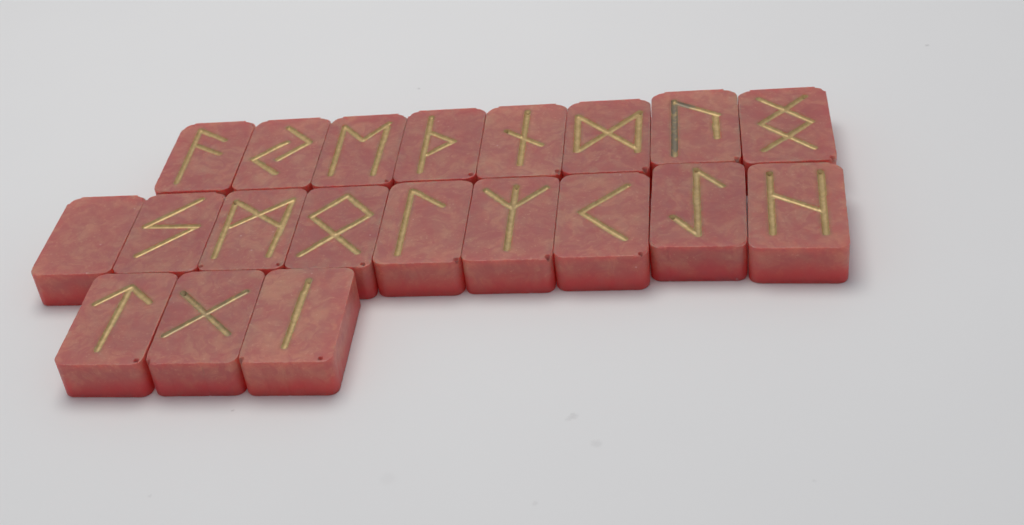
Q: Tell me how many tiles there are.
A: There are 20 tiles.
